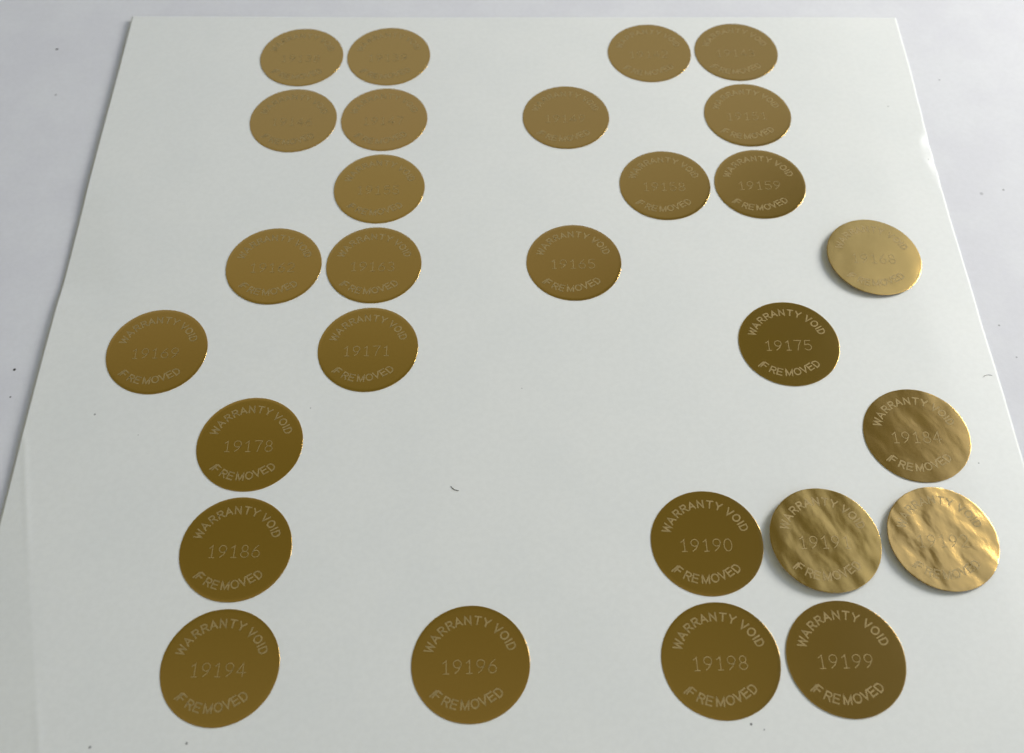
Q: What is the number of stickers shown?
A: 28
